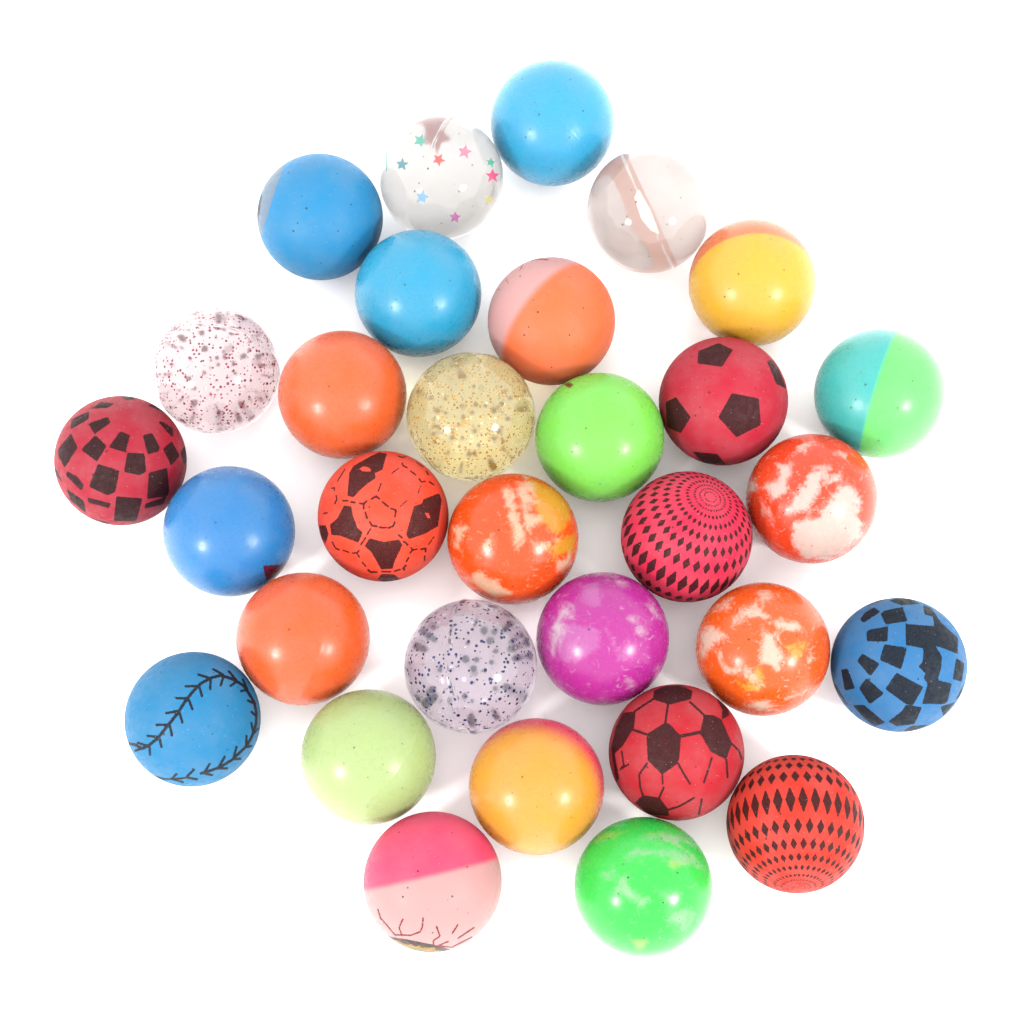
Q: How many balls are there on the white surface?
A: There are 31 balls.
